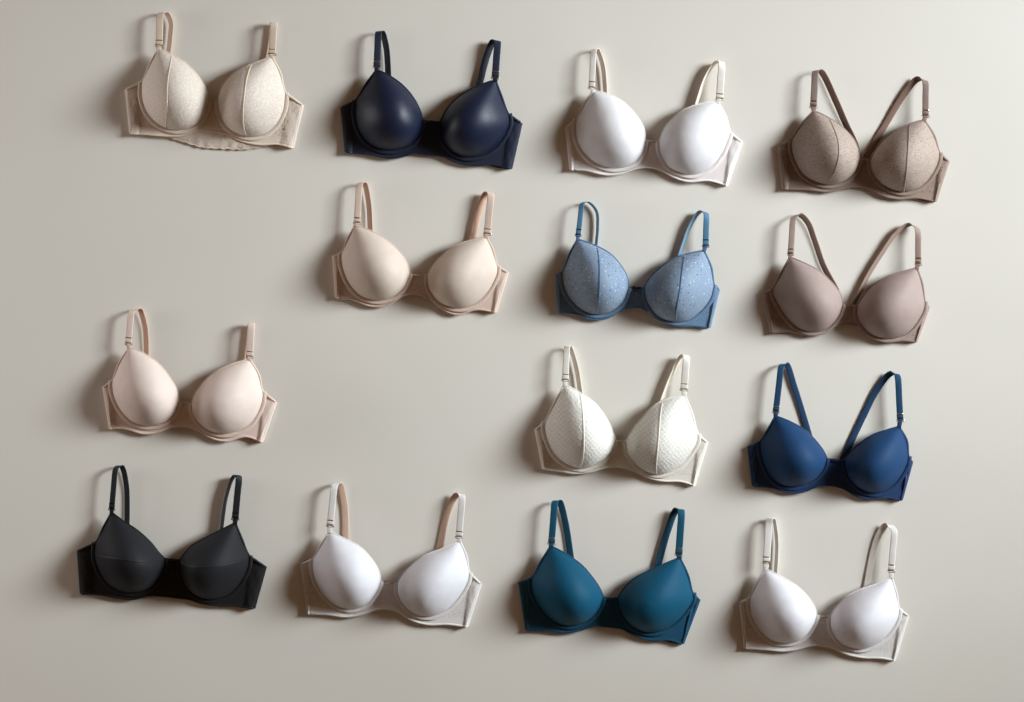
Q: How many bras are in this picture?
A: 14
